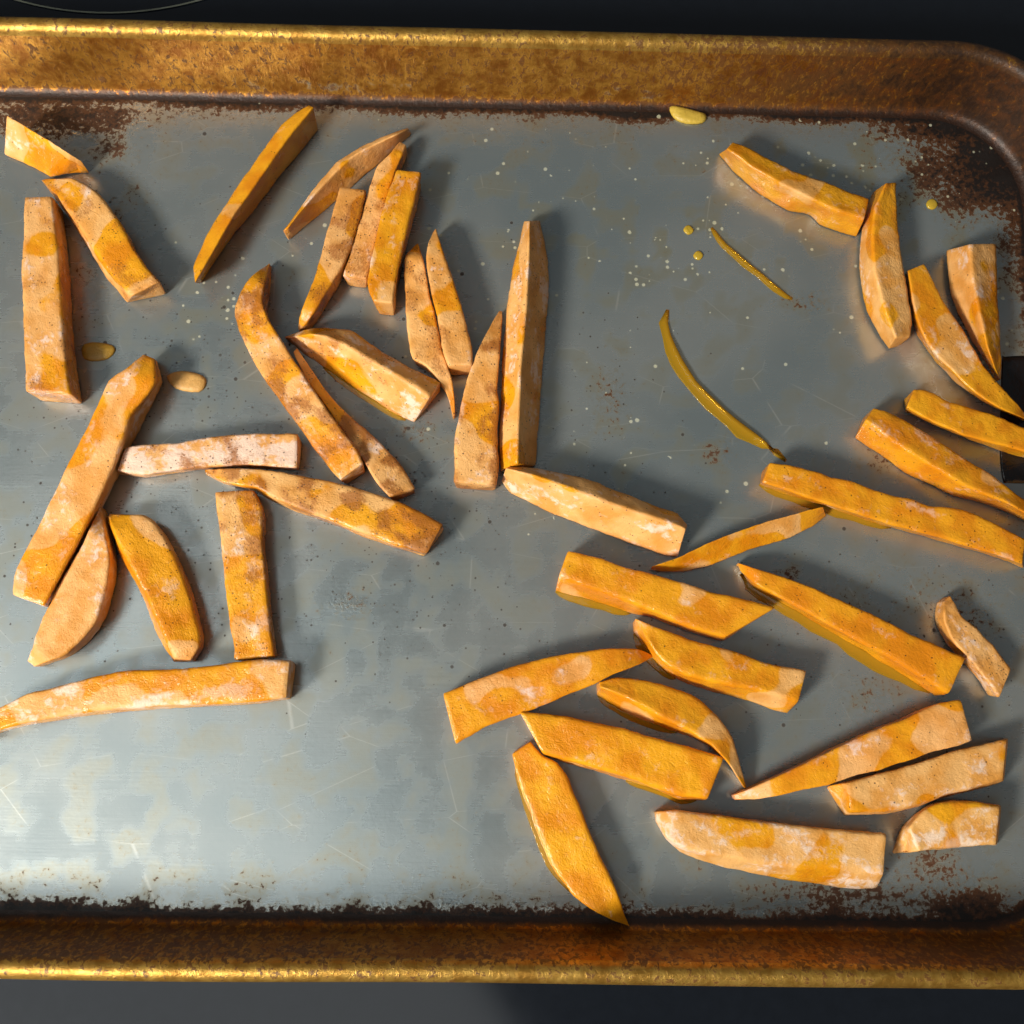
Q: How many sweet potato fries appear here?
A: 43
